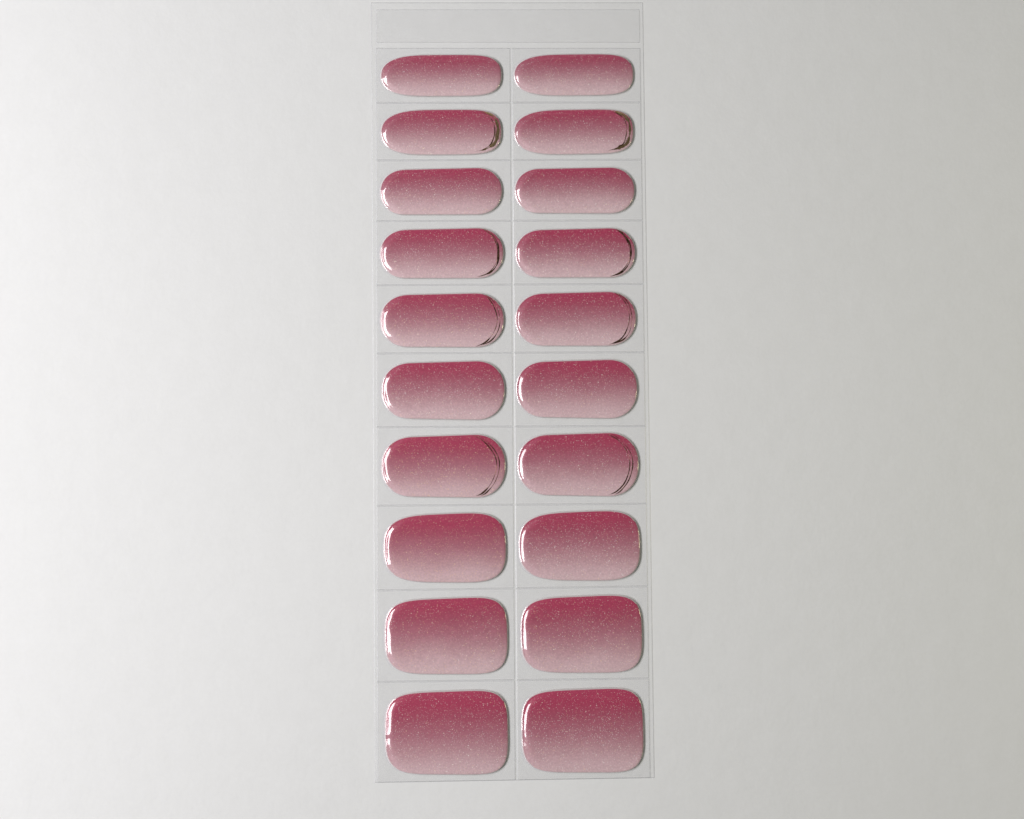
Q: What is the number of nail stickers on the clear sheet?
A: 20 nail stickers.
